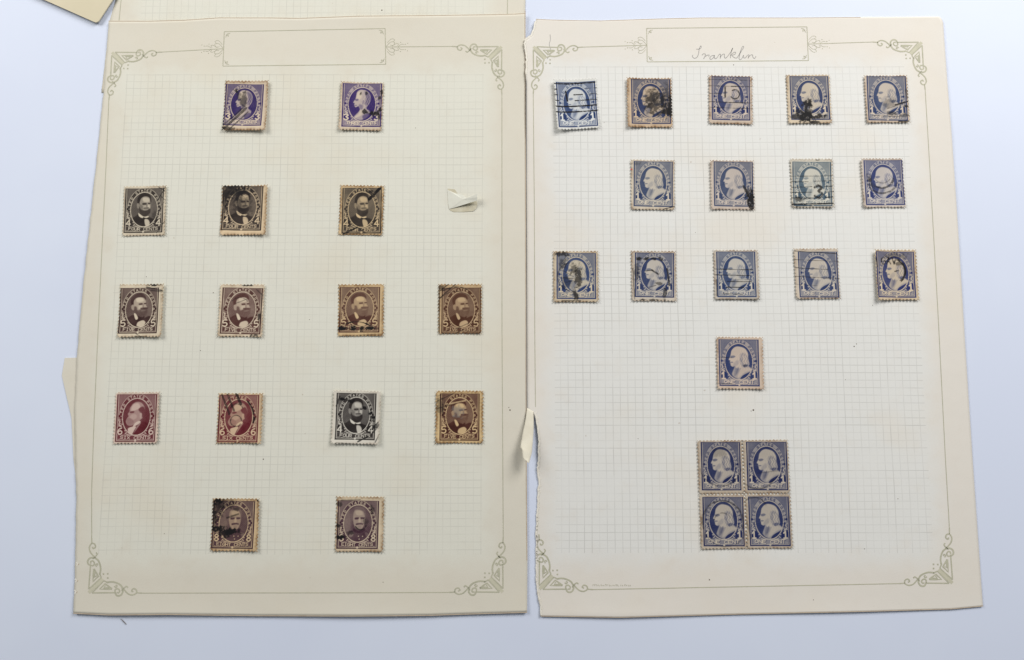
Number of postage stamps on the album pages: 34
